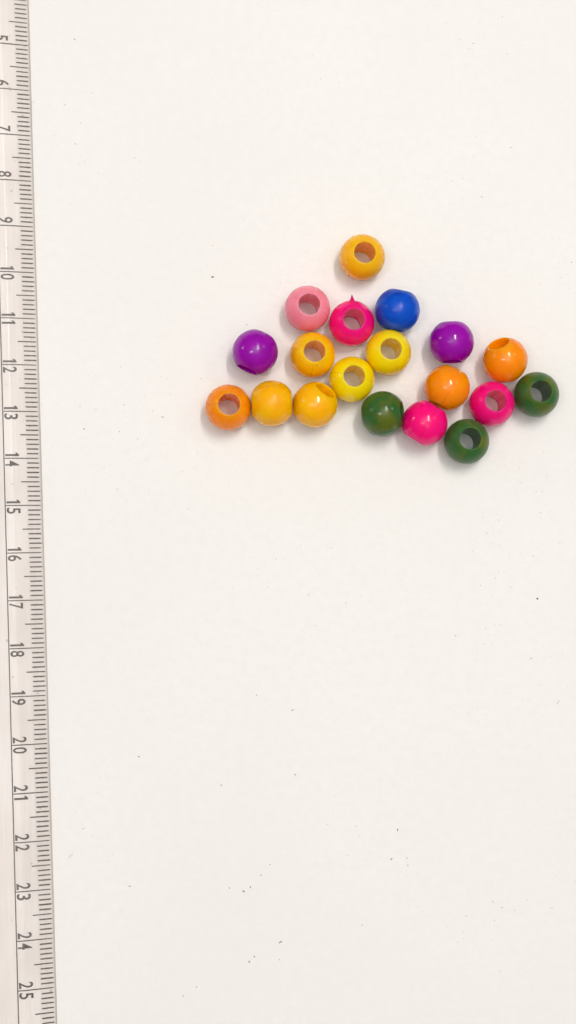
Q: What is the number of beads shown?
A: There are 19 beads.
